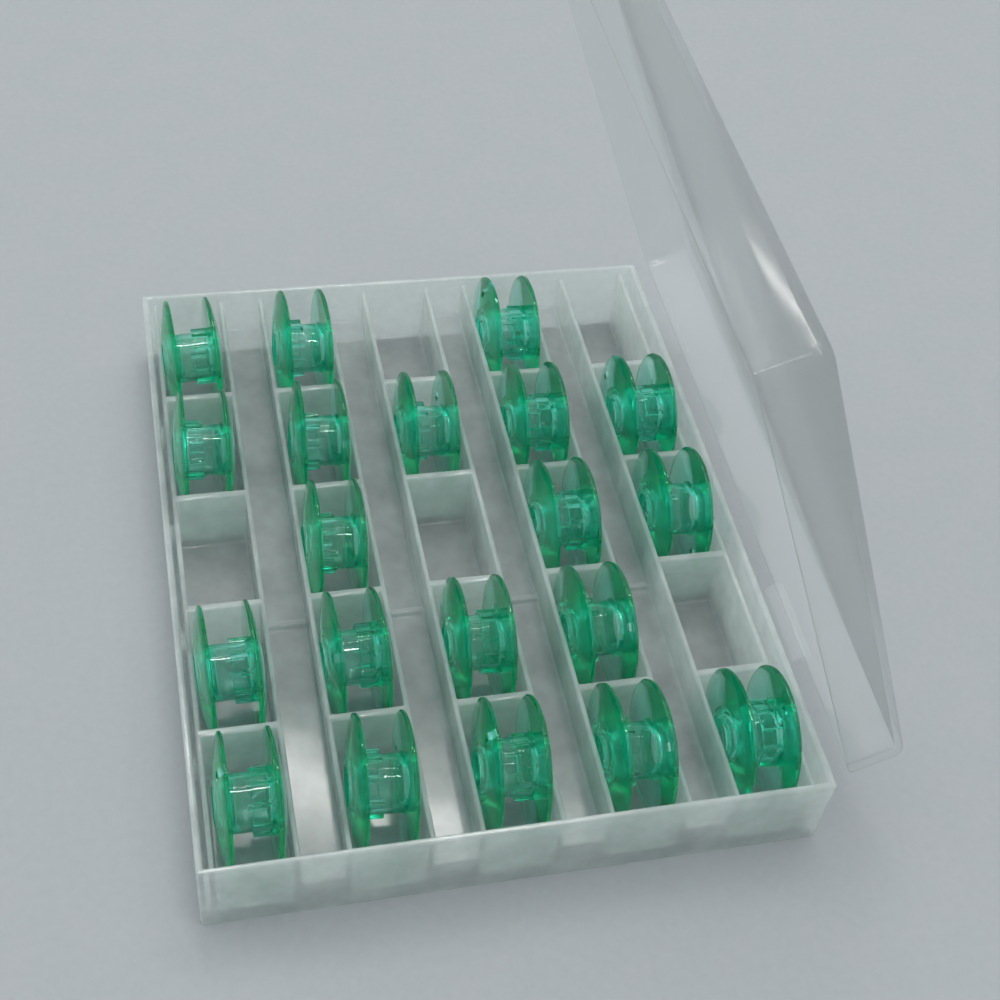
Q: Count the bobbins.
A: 20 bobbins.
